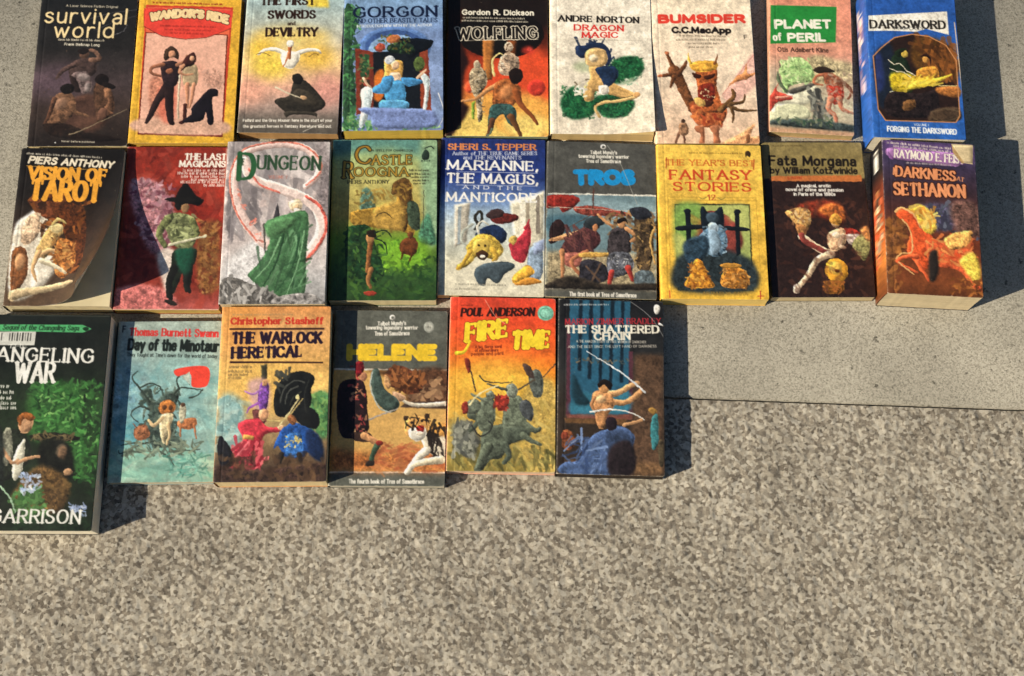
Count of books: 24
